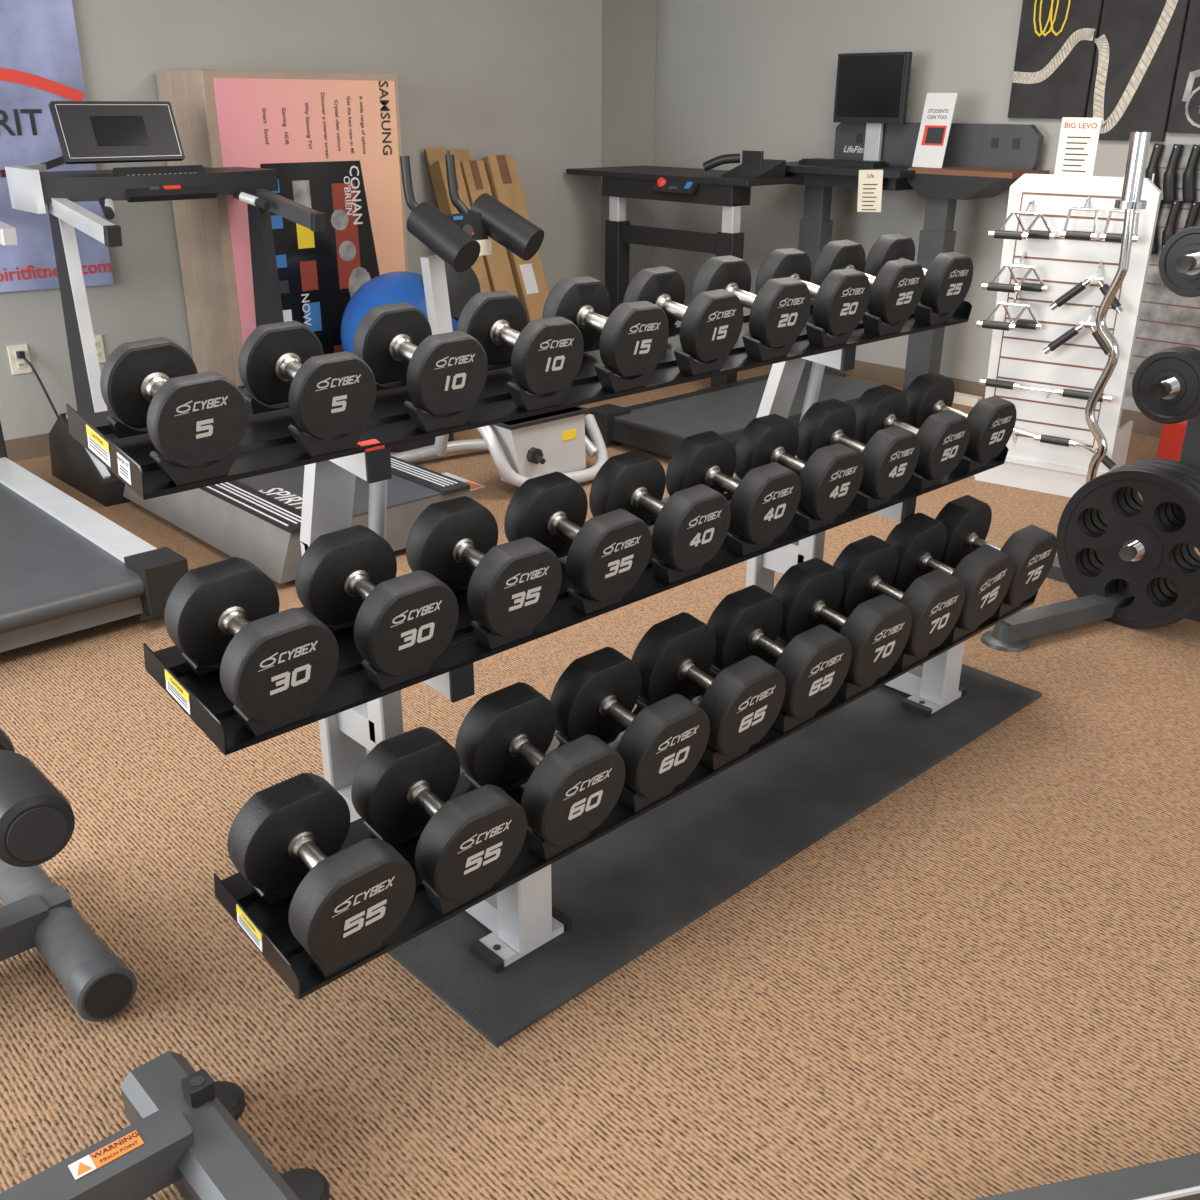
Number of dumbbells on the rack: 30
